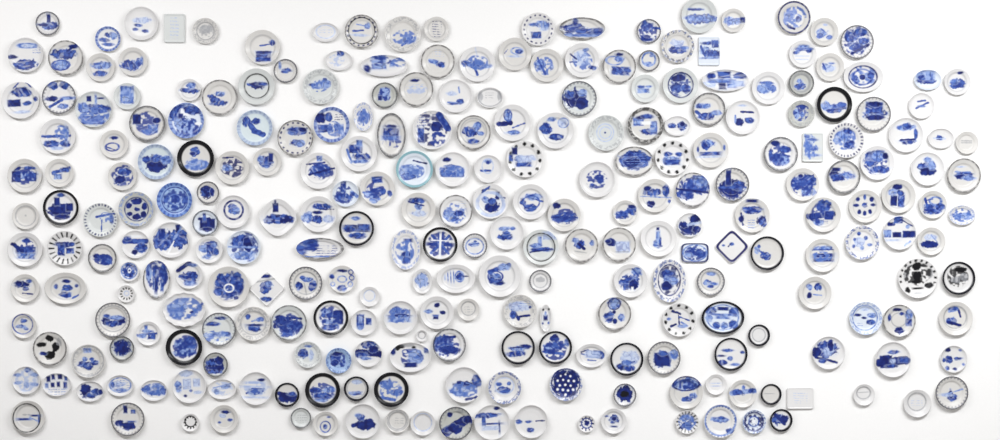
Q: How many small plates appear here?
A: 79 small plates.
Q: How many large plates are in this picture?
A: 146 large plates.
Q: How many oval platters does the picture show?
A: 31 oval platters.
